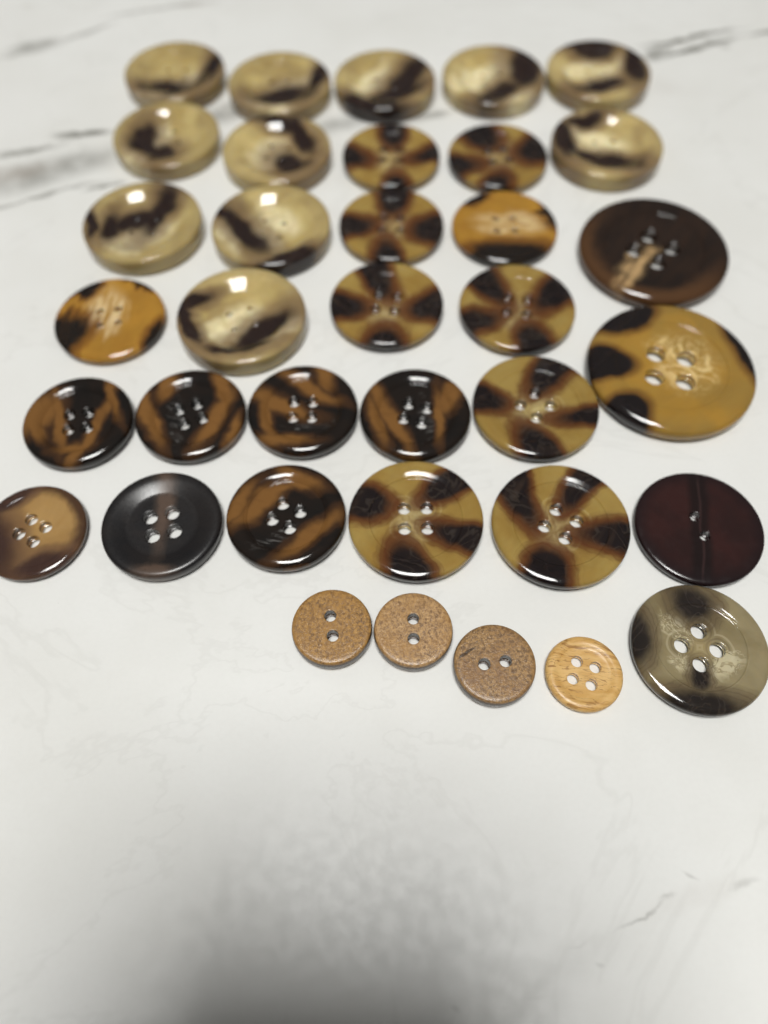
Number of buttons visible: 36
